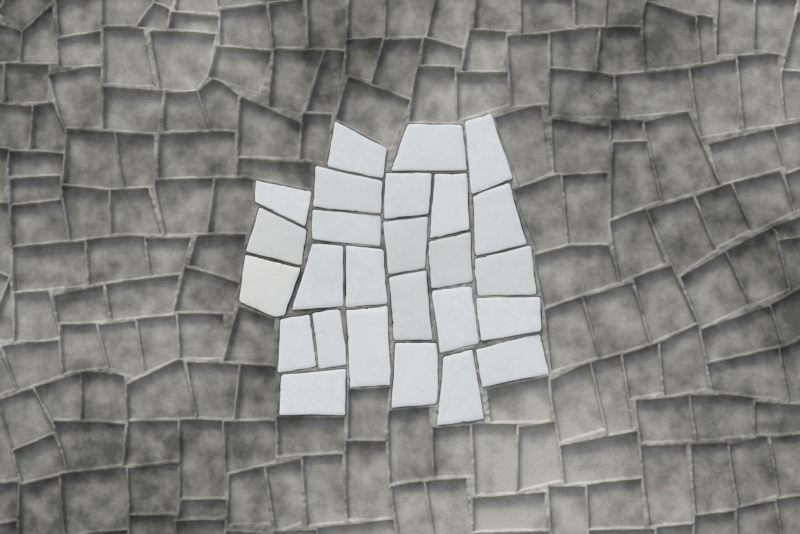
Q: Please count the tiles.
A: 26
